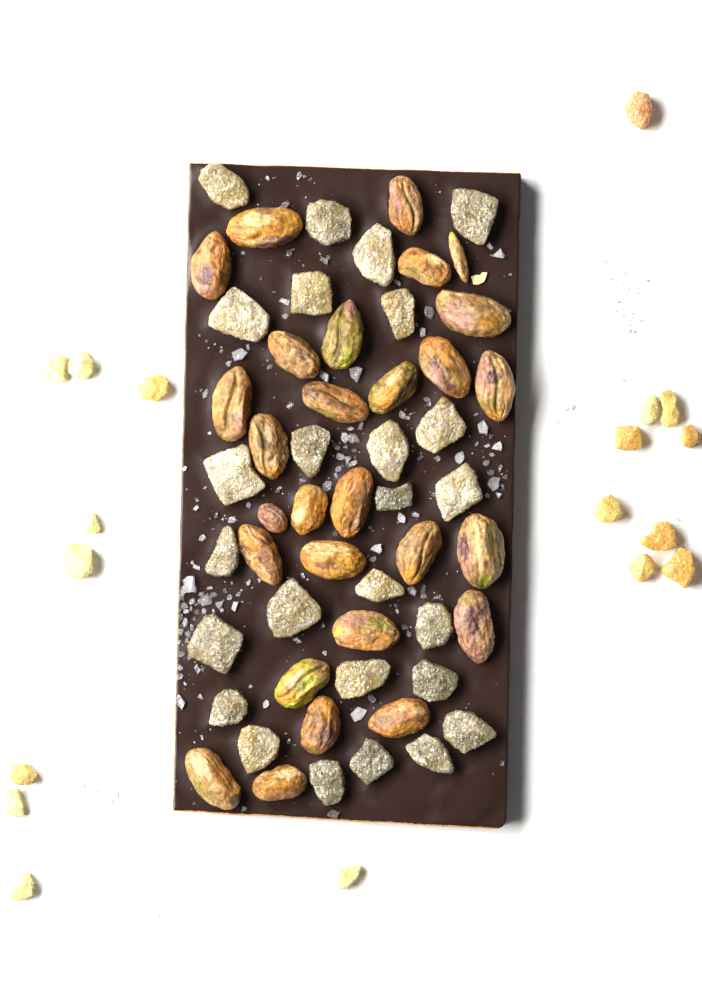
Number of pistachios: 28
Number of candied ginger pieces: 44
